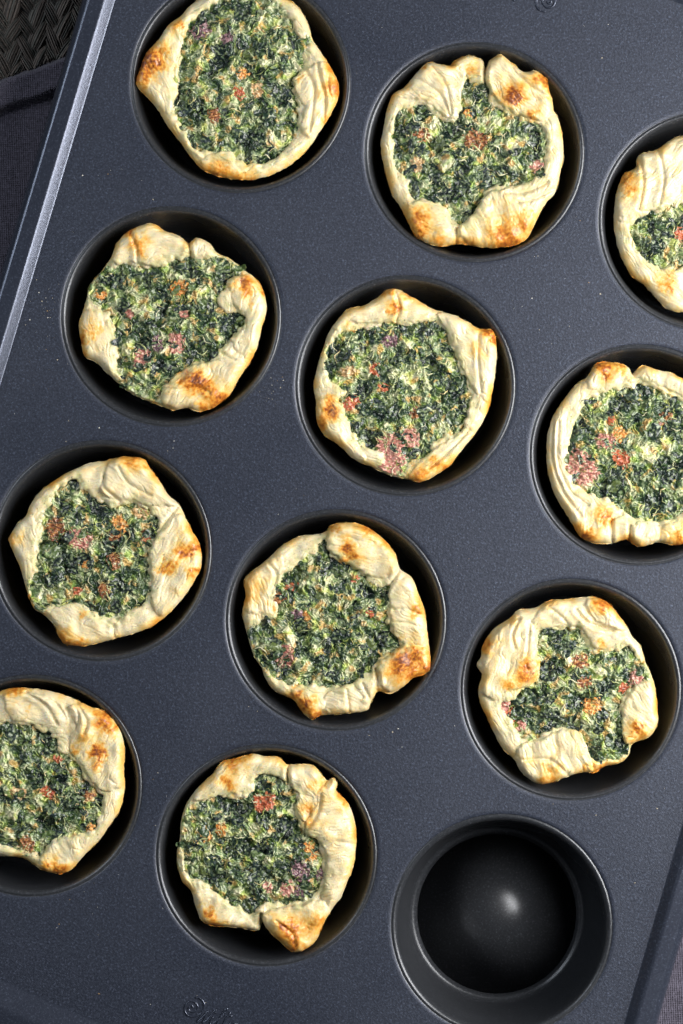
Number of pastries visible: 11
